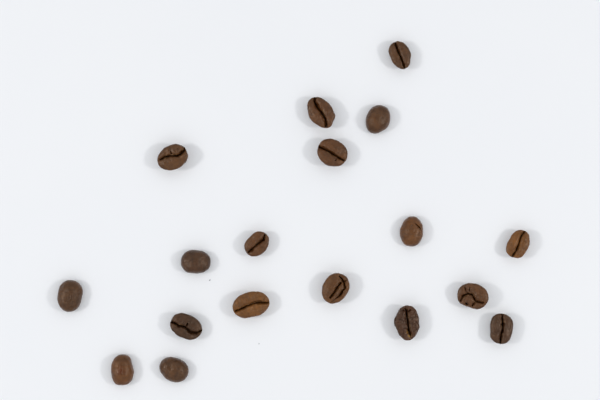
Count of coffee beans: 18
